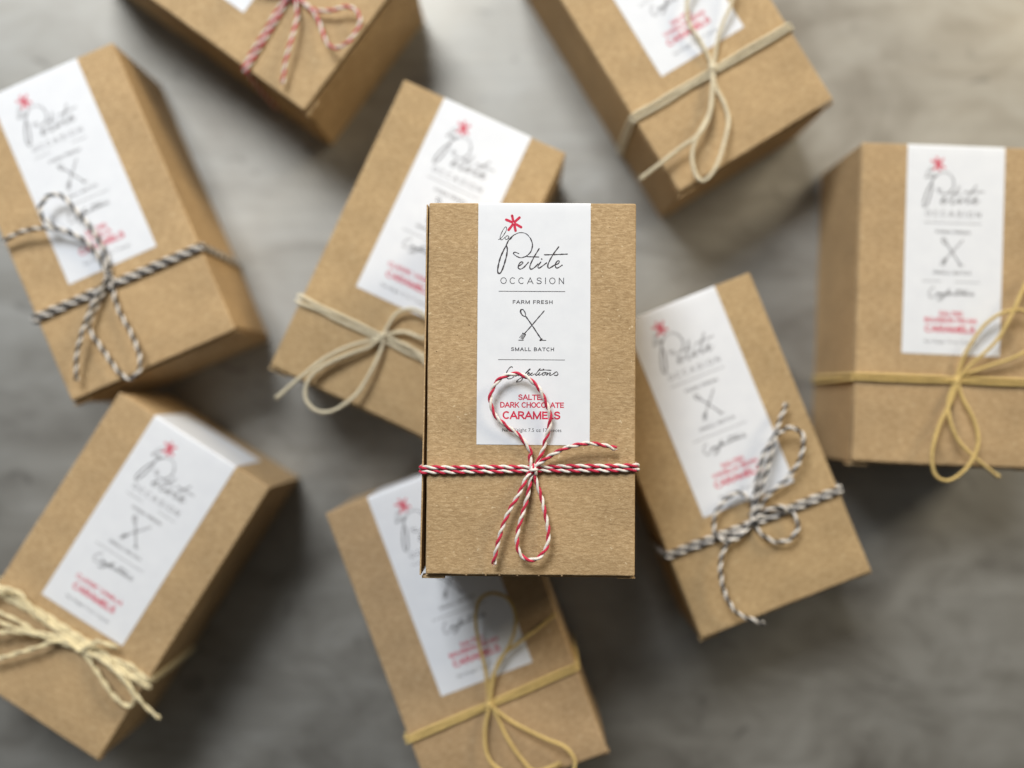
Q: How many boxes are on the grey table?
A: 9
